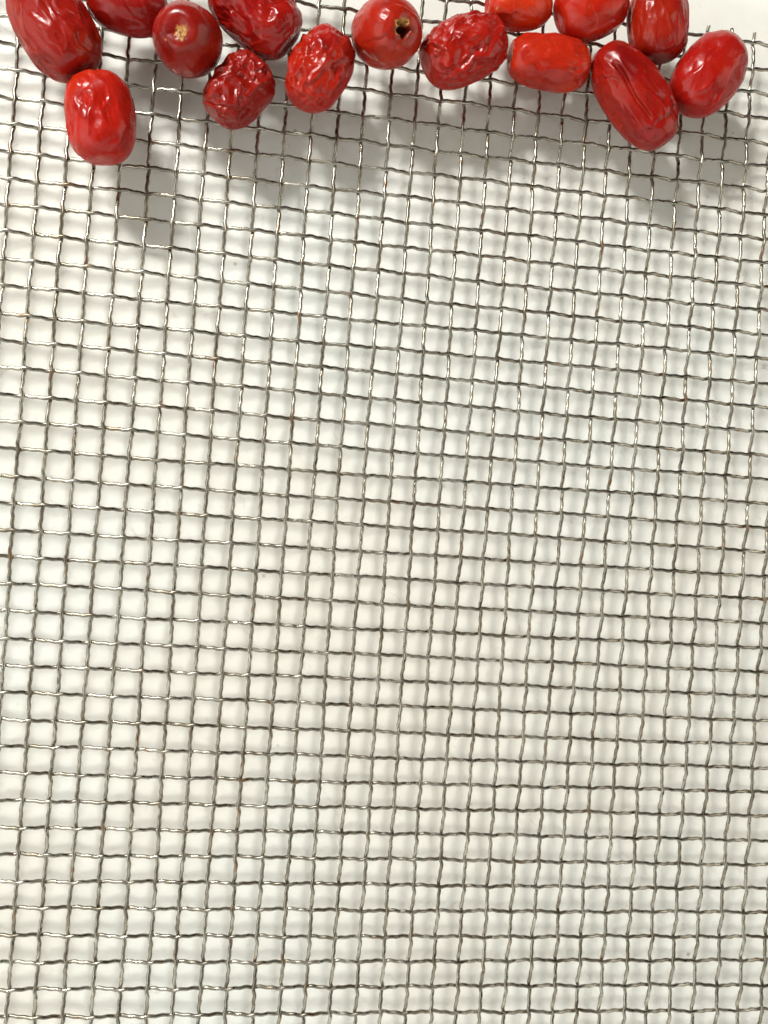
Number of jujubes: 15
